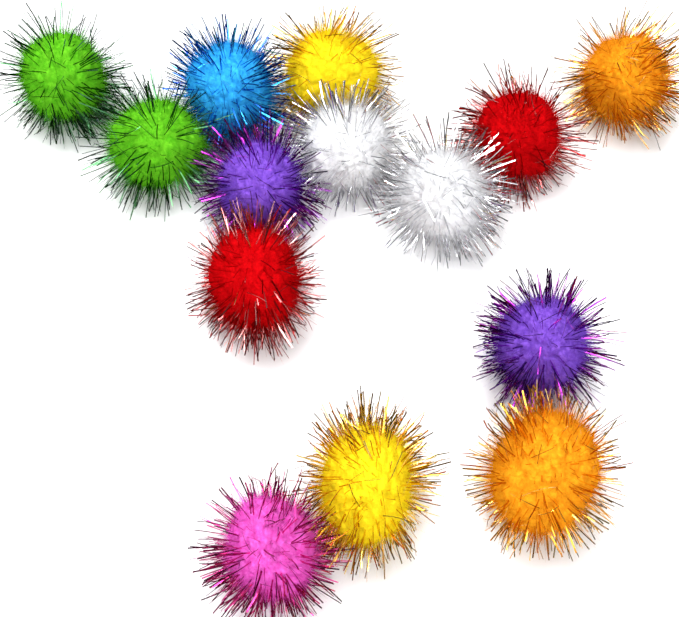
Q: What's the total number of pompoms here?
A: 14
